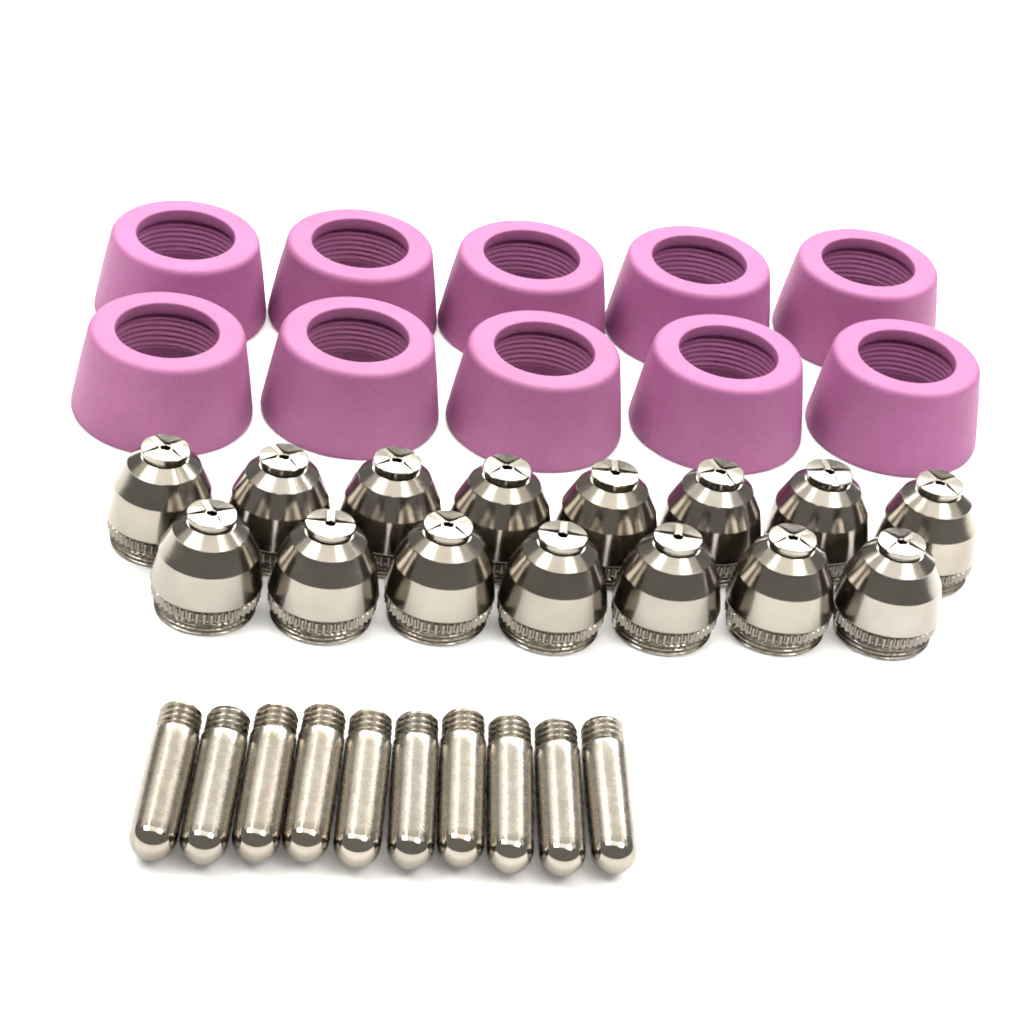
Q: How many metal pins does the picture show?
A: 10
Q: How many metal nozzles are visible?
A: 15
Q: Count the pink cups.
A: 10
